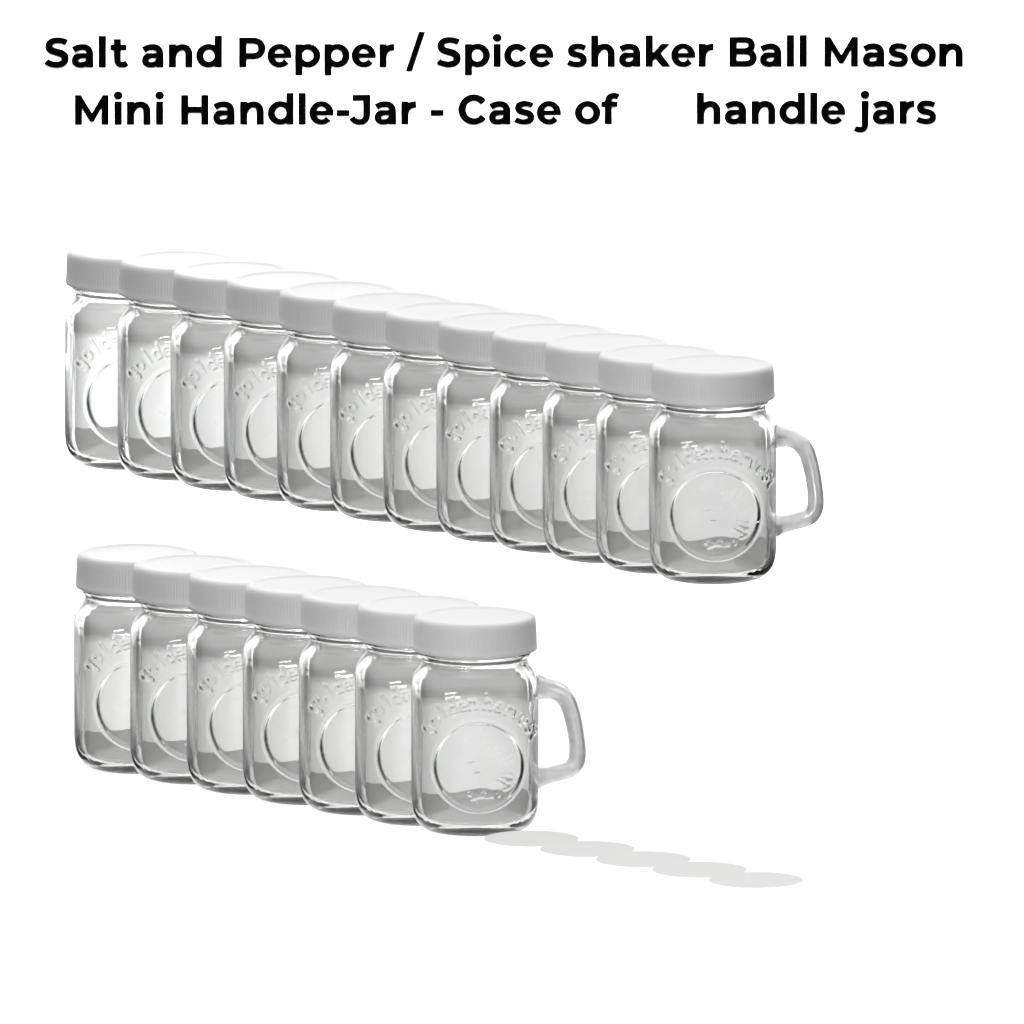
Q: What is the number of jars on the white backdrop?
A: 19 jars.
